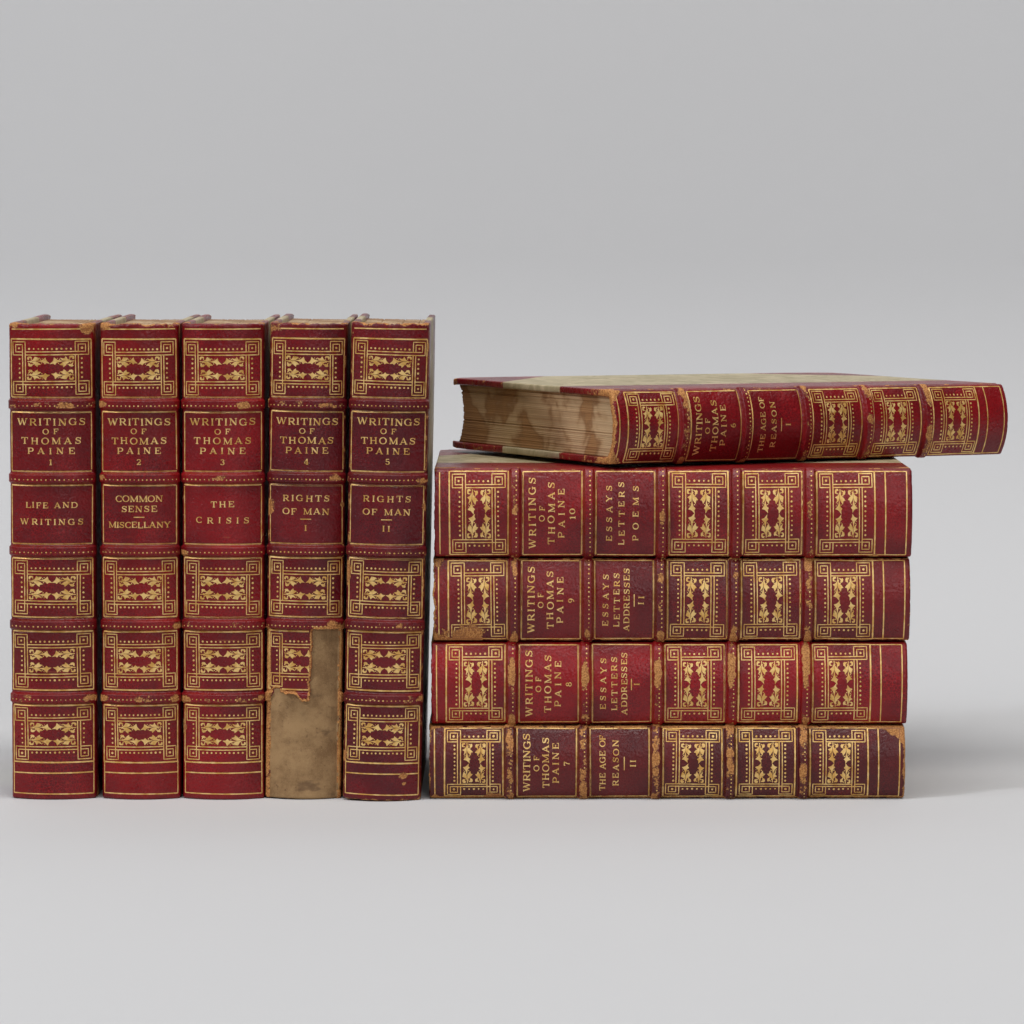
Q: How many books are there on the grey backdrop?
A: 10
